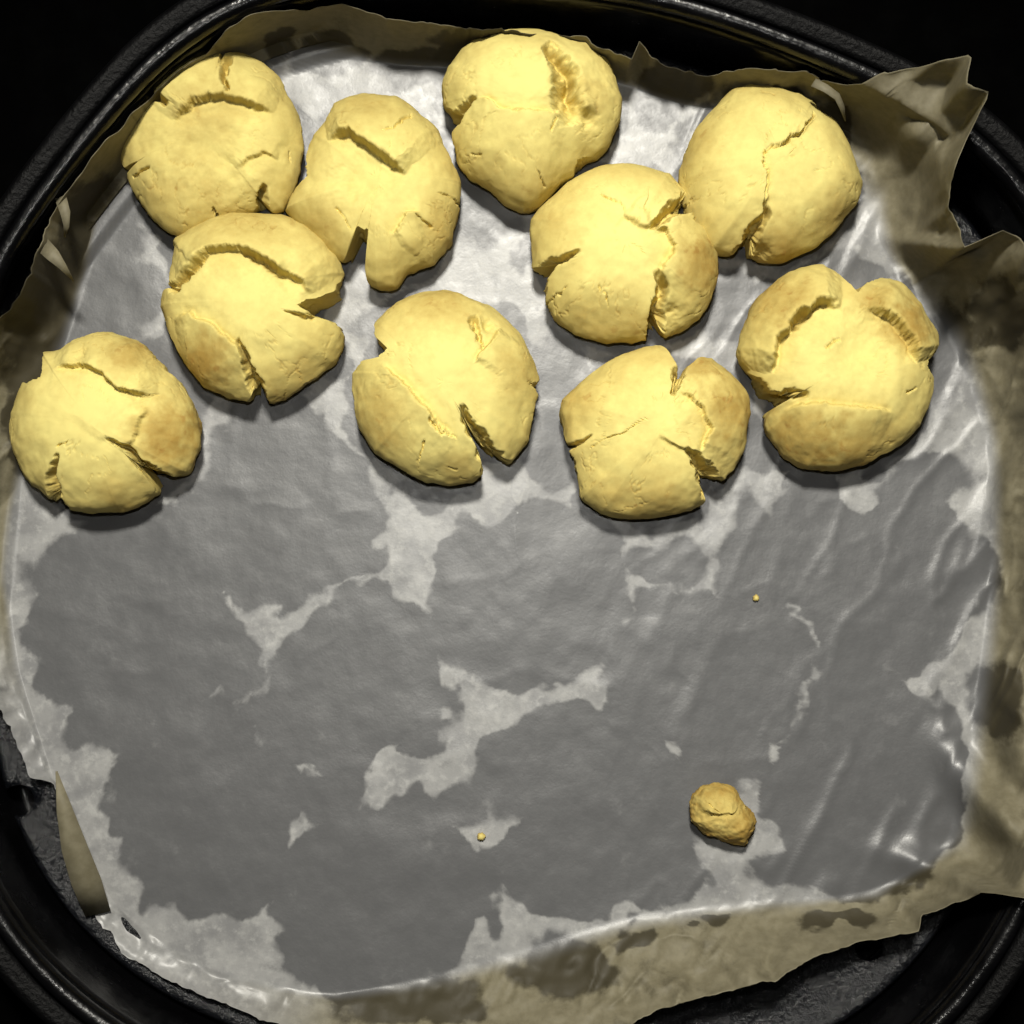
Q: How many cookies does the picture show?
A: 10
